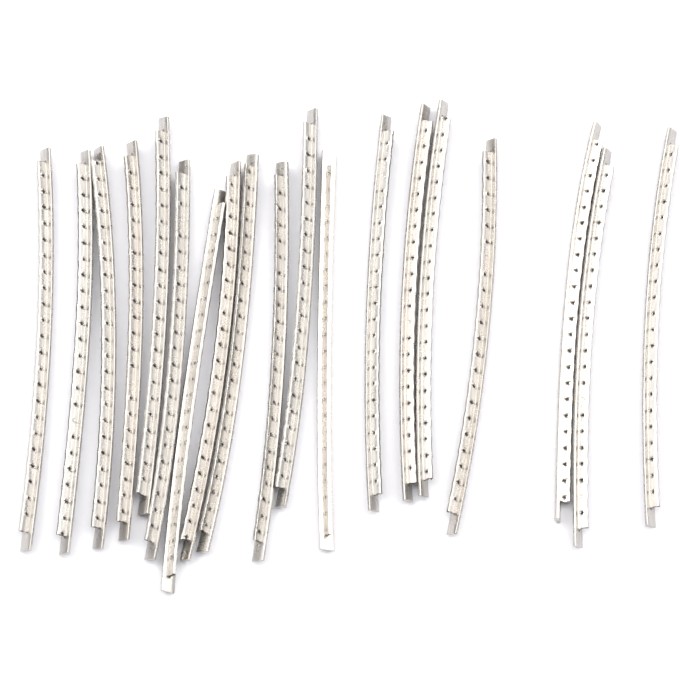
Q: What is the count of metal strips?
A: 19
